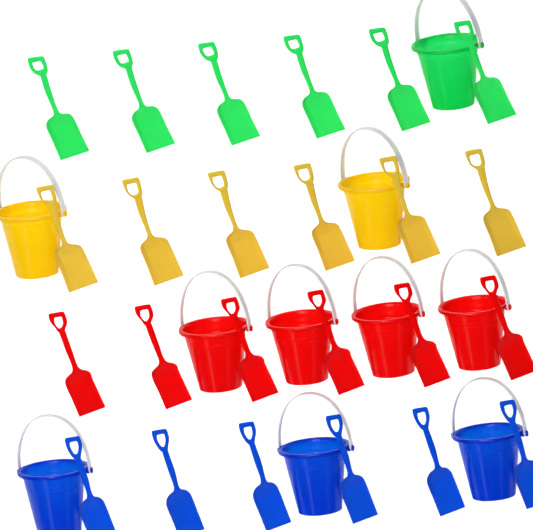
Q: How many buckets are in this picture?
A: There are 10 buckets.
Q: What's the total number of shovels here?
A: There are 24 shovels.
